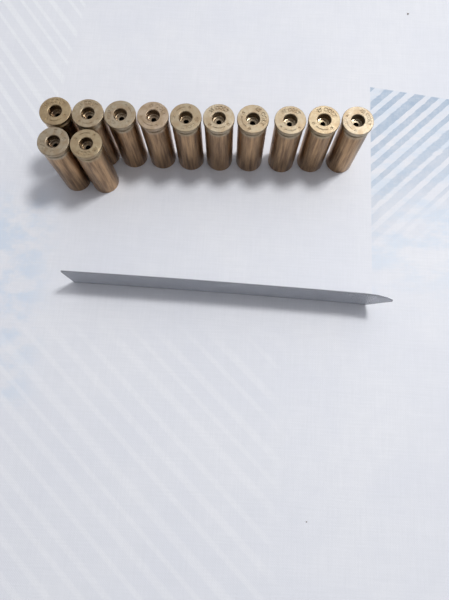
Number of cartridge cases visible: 12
